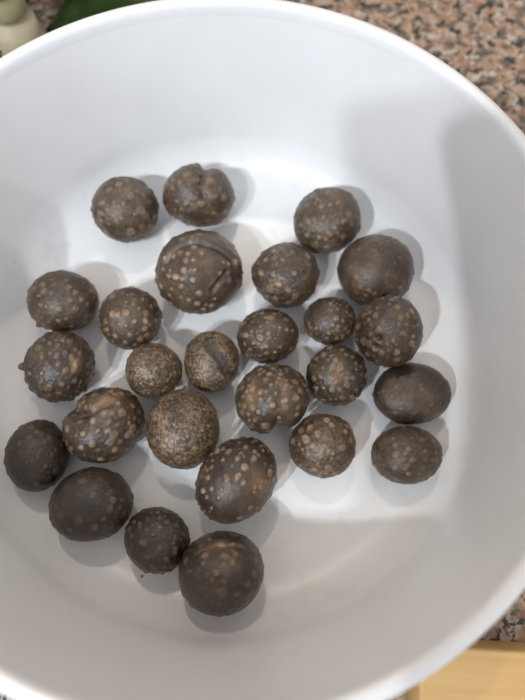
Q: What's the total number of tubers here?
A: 26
